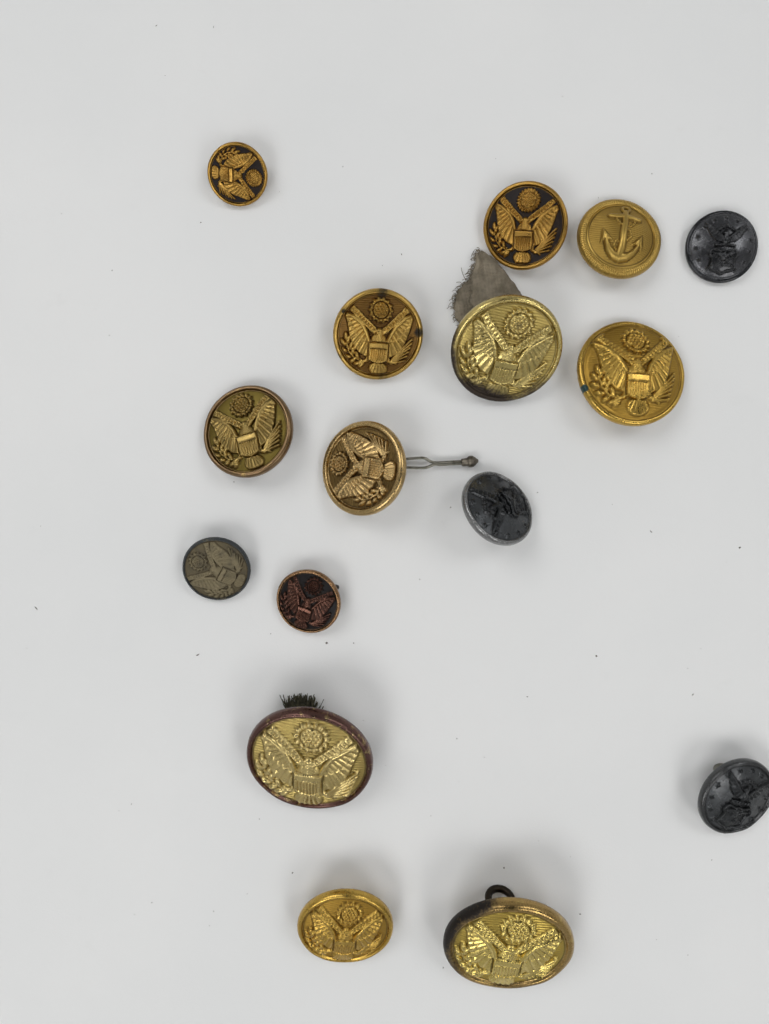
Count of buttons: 16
